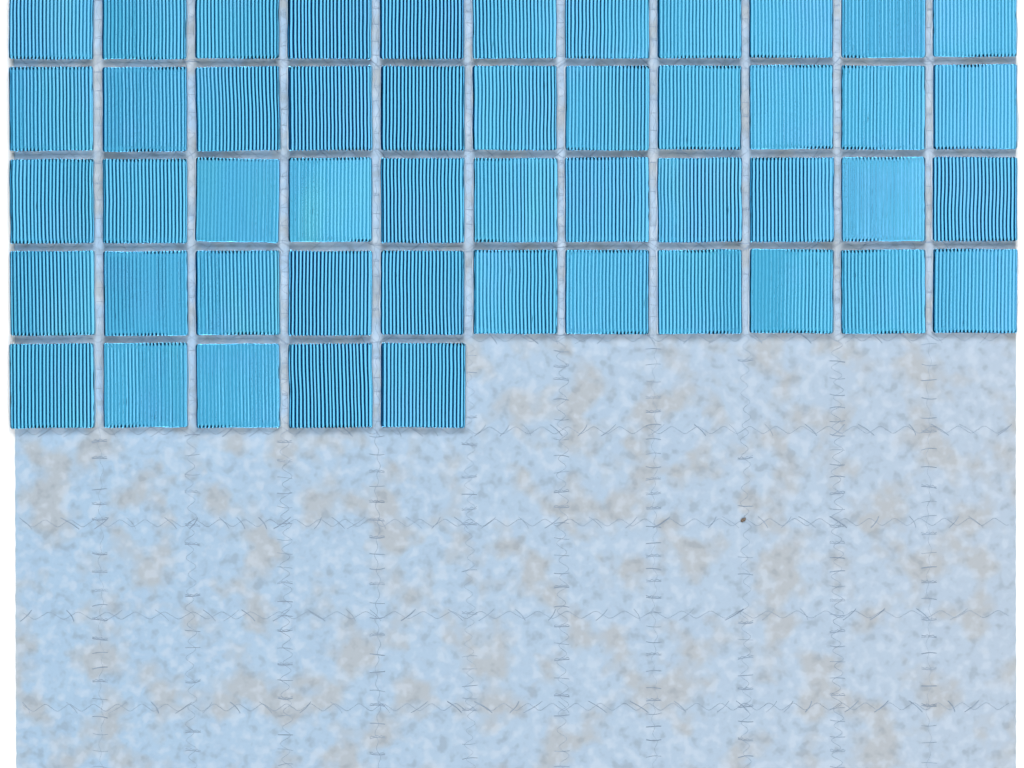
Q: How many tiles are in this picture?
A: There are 49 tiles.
